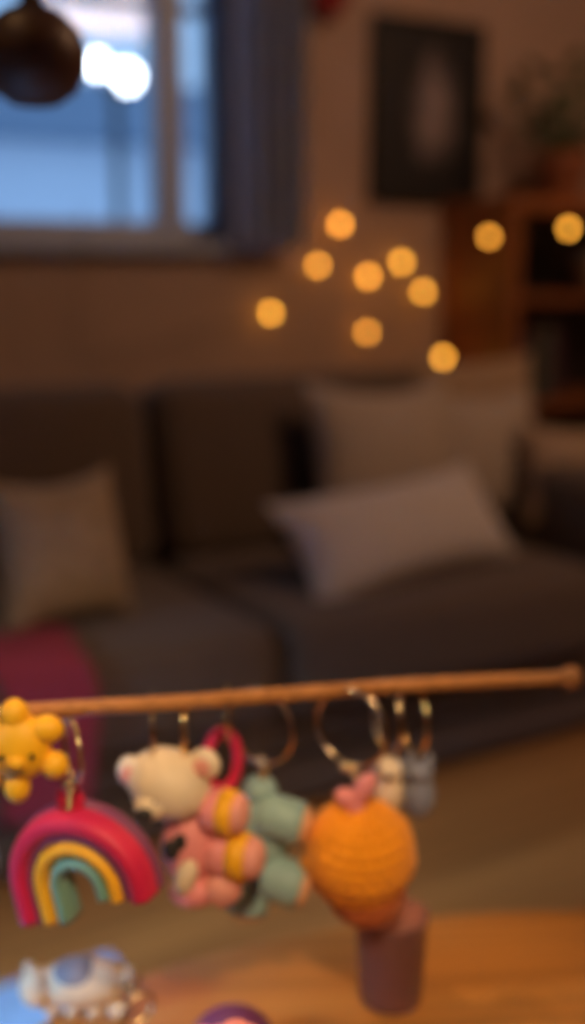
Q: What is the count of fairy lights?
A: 10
